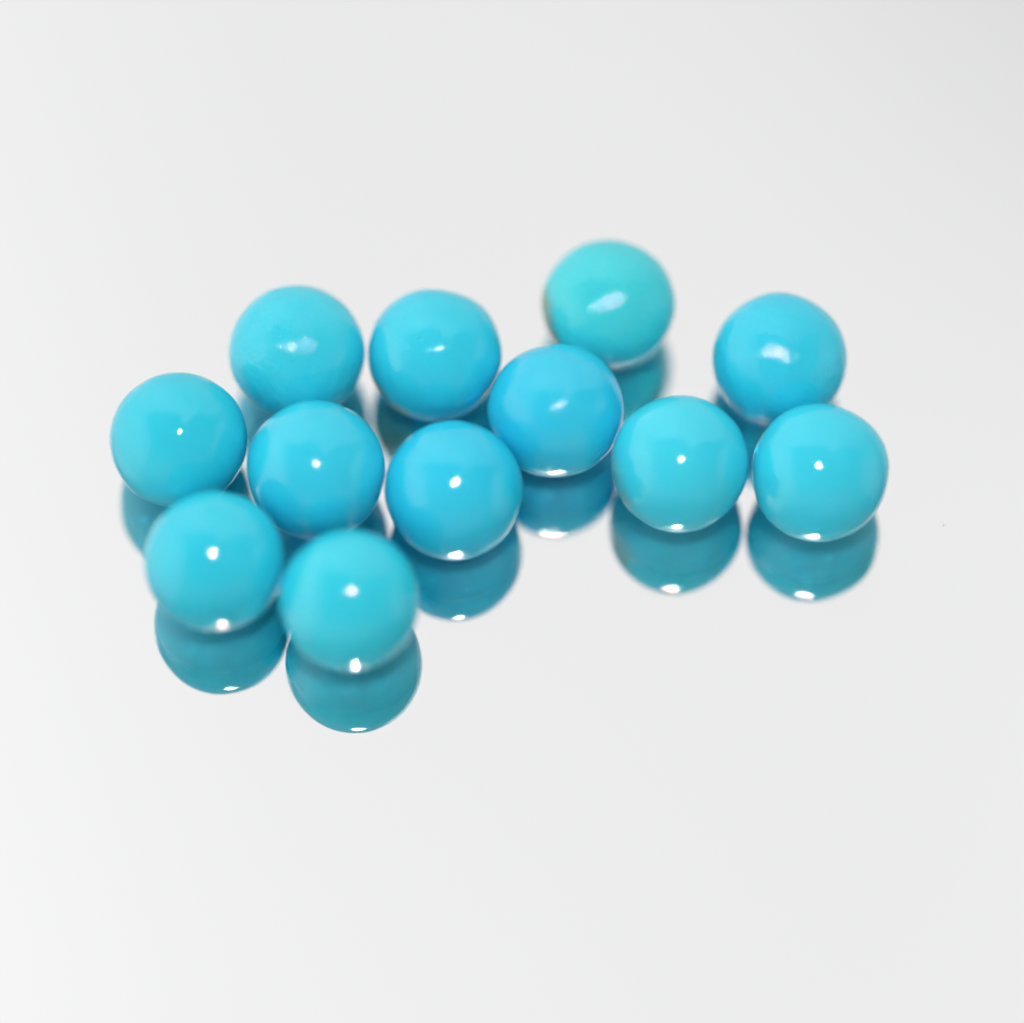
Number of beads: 12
